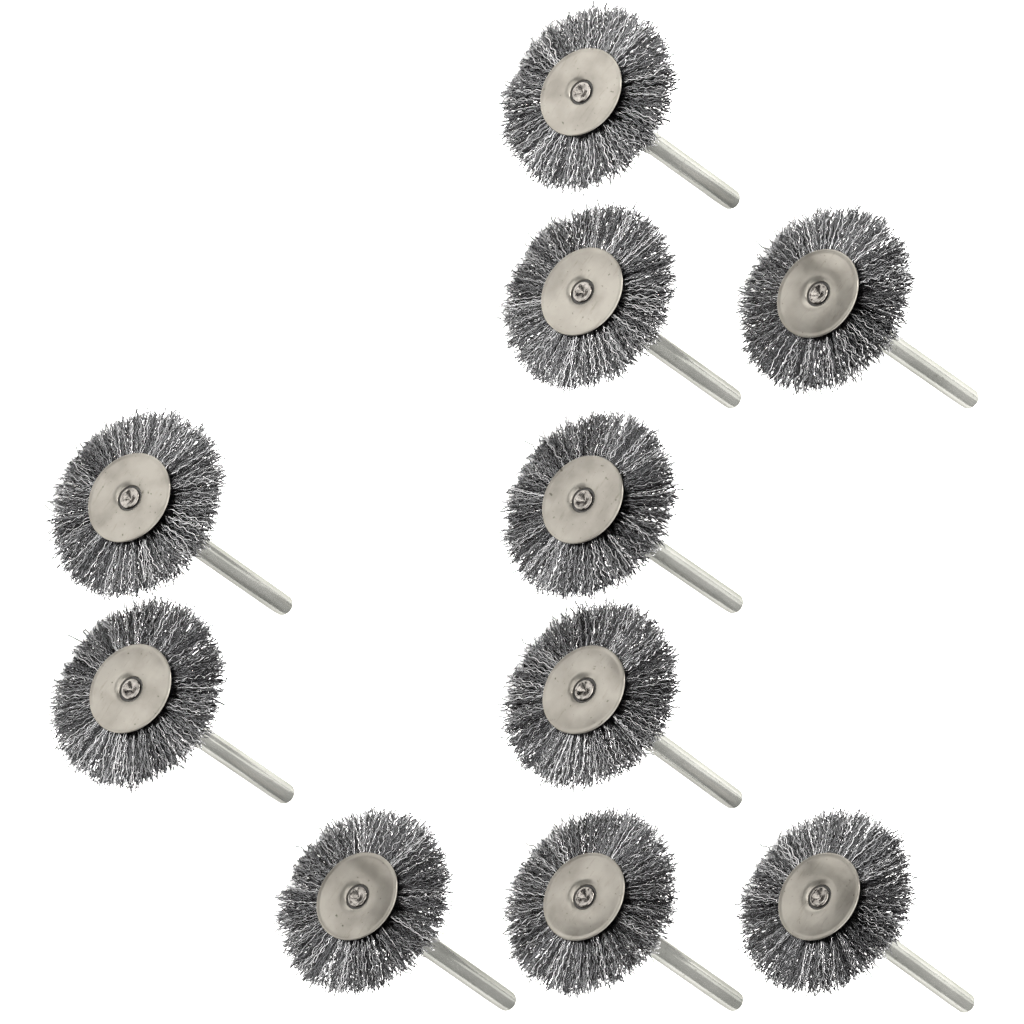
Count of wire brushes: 10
